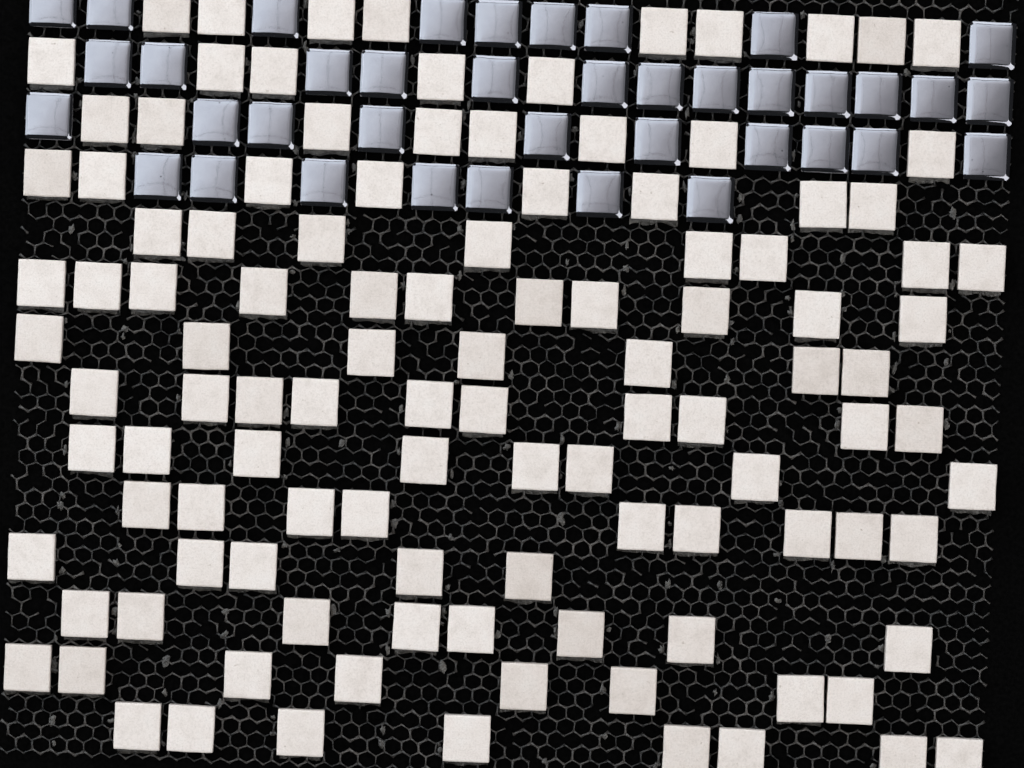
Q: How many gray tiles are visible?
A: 39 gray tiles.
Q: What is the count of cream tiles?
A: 112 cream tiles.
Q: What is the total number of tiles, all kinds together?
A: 151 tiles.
